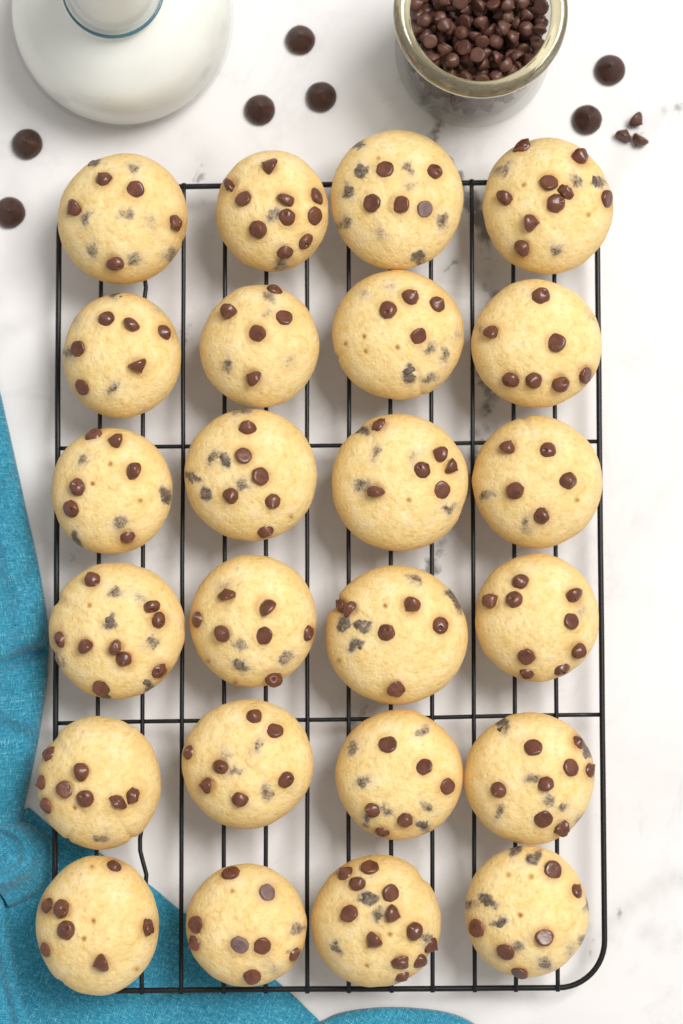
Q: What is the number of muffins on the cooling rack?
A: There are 24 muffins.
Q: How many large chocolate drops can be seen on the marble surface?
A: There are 7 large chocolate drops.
